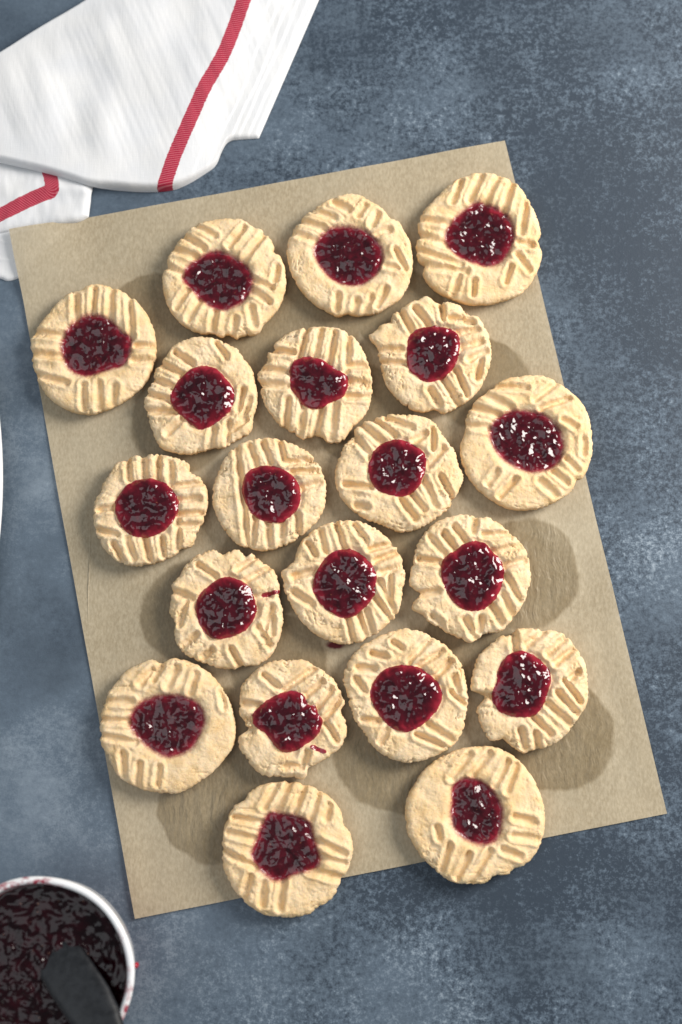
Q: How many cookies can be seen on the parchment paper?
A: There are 20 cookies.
